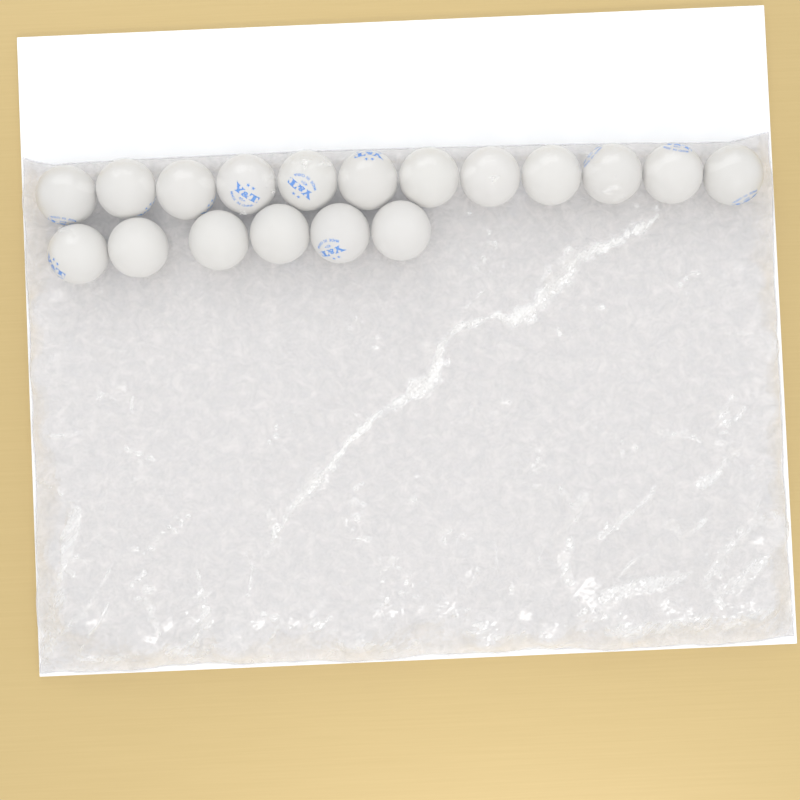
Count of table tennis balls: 18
